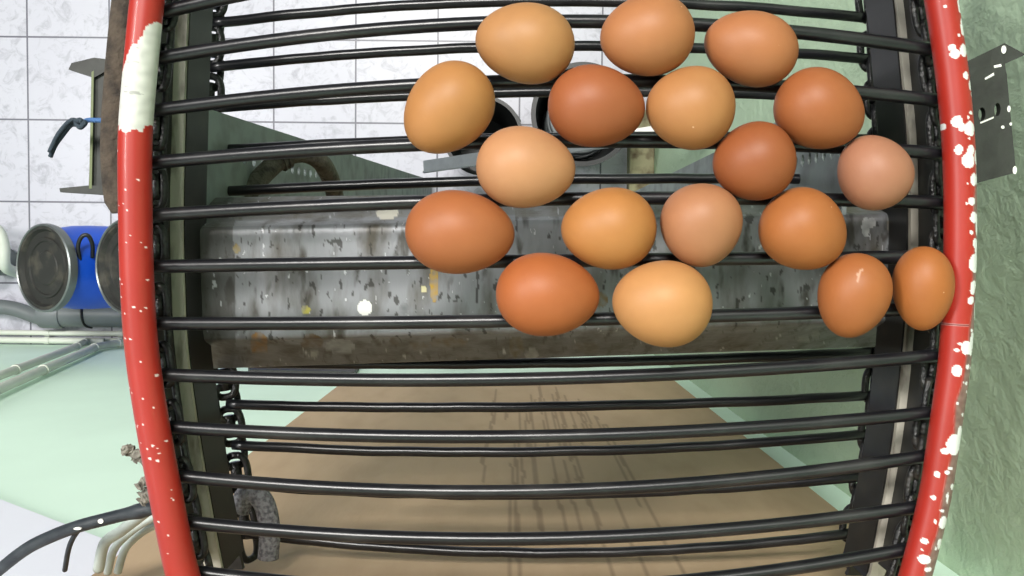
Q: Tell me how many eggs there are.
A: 18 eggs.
